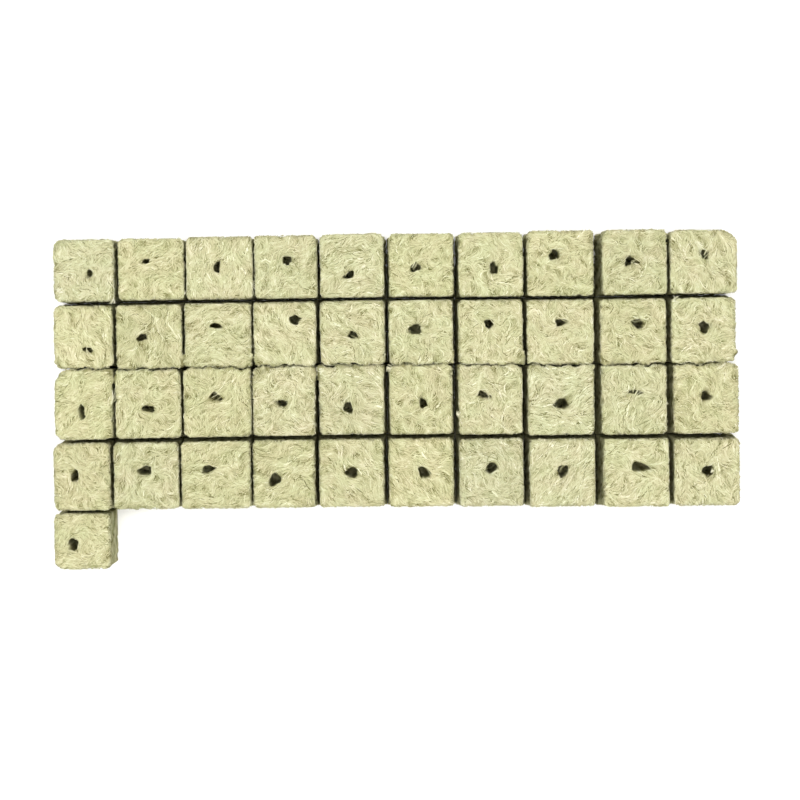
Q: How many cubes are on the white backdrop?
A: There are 41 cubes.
